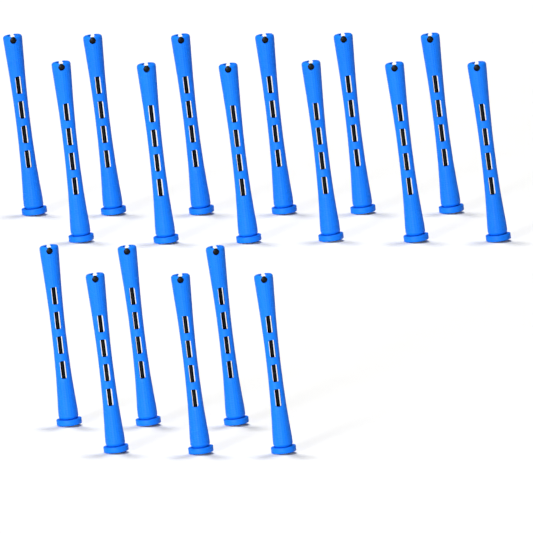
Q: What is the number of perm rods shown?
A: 18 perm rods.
